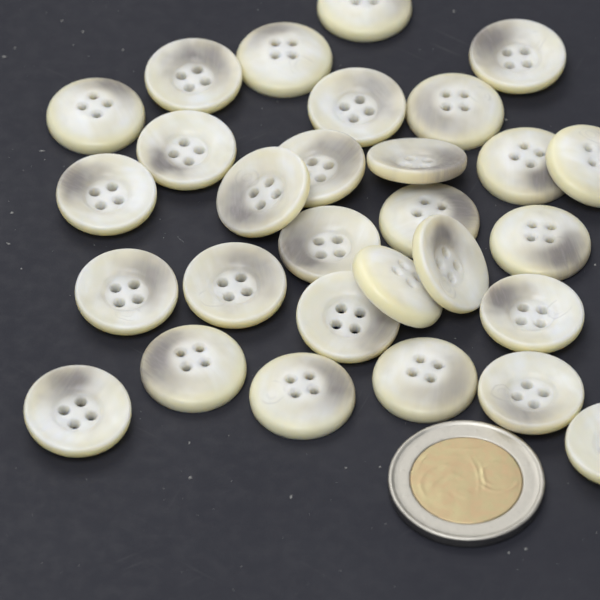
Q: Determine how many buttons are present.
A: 29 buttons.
